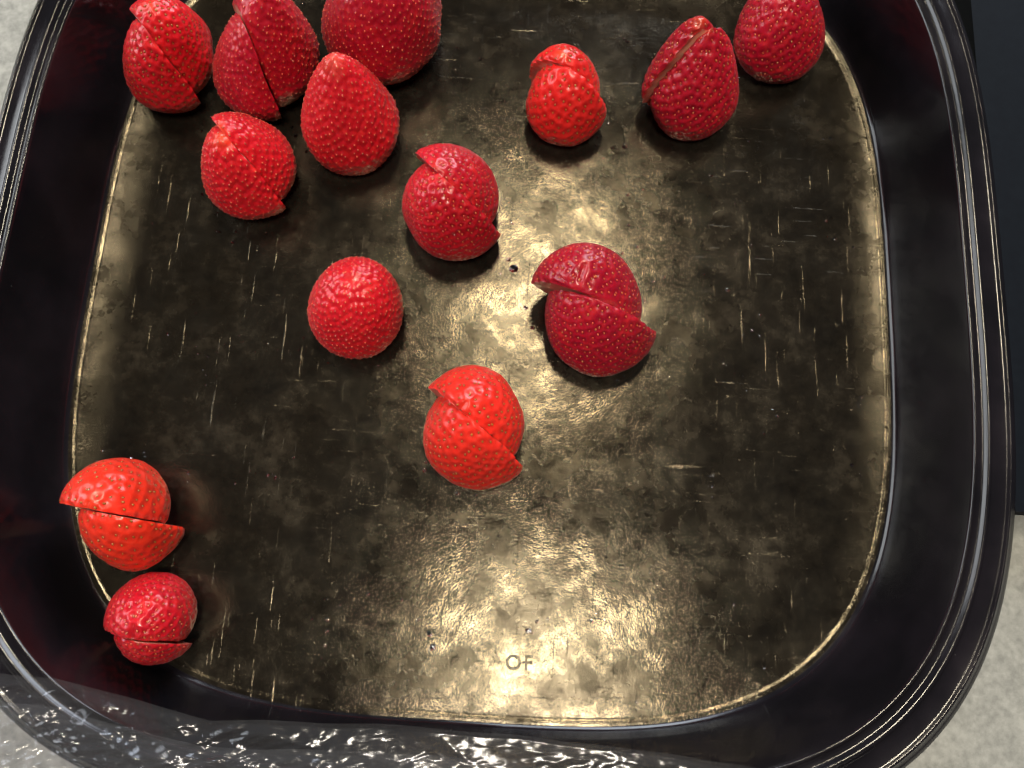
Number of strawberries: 14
